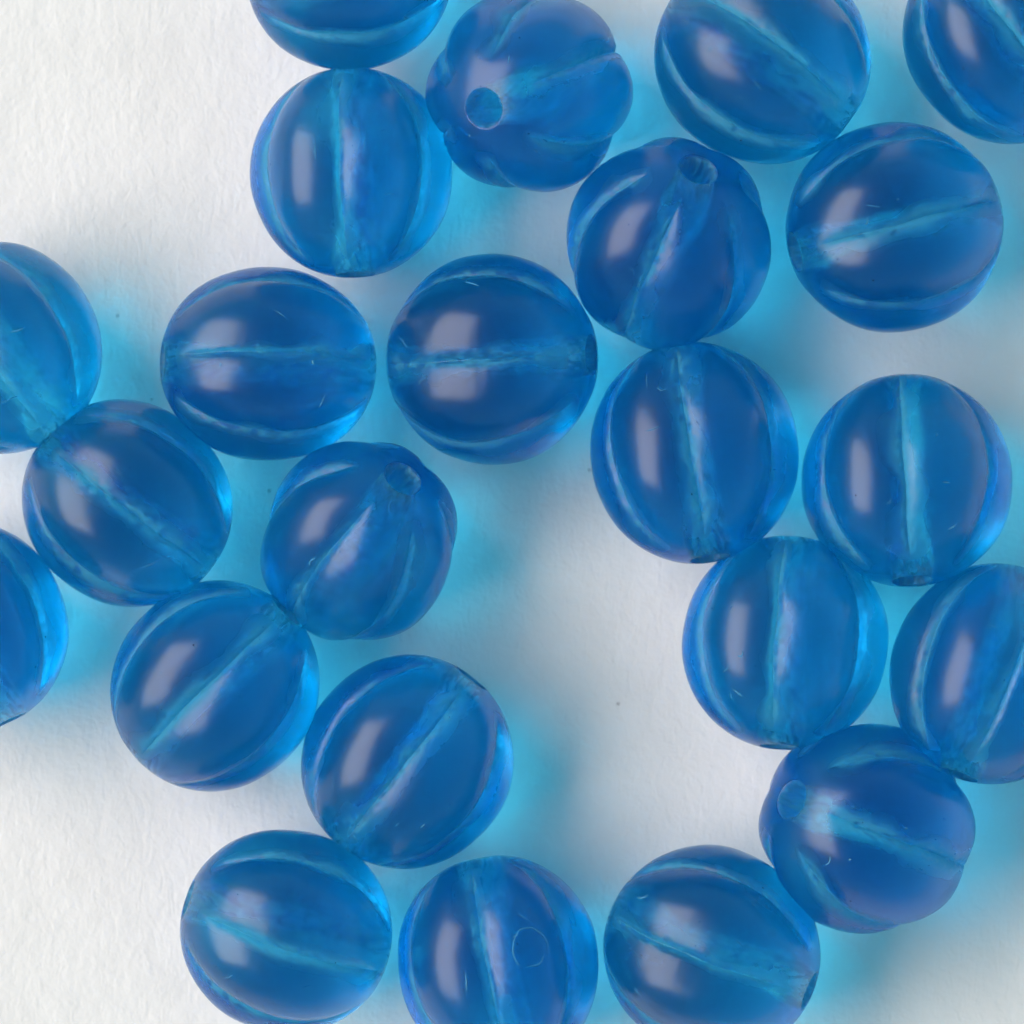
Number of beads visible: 23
